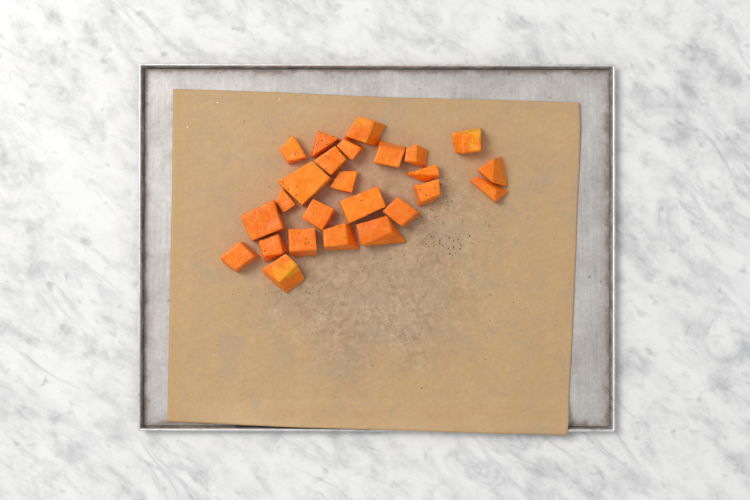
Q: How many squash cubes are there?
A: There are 25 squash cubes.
